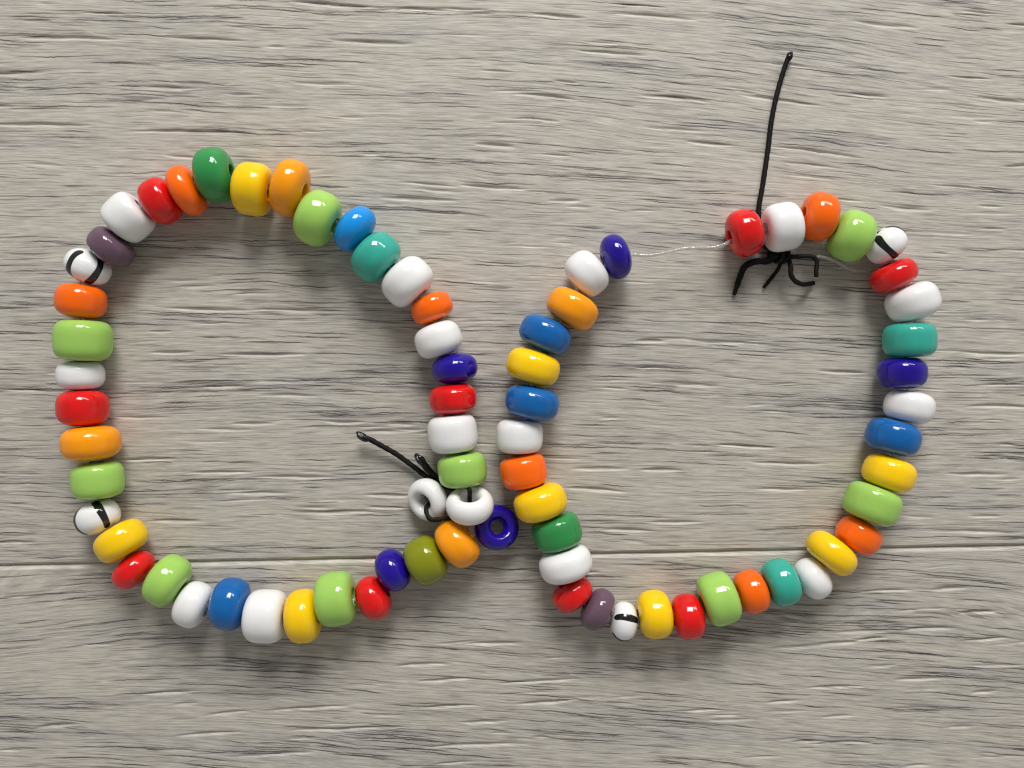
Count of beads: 75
